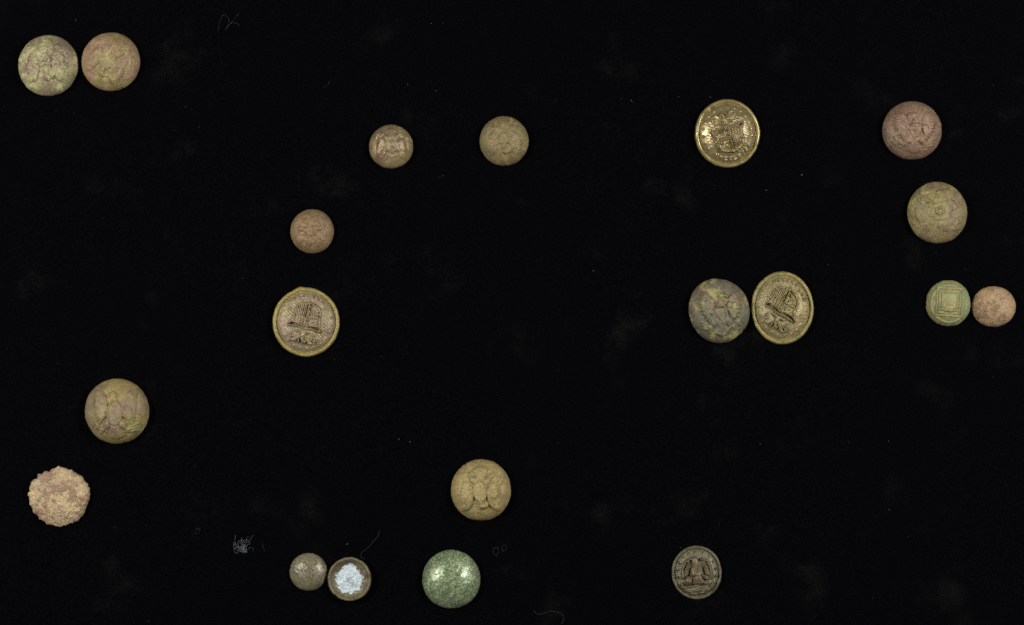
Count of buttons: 20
